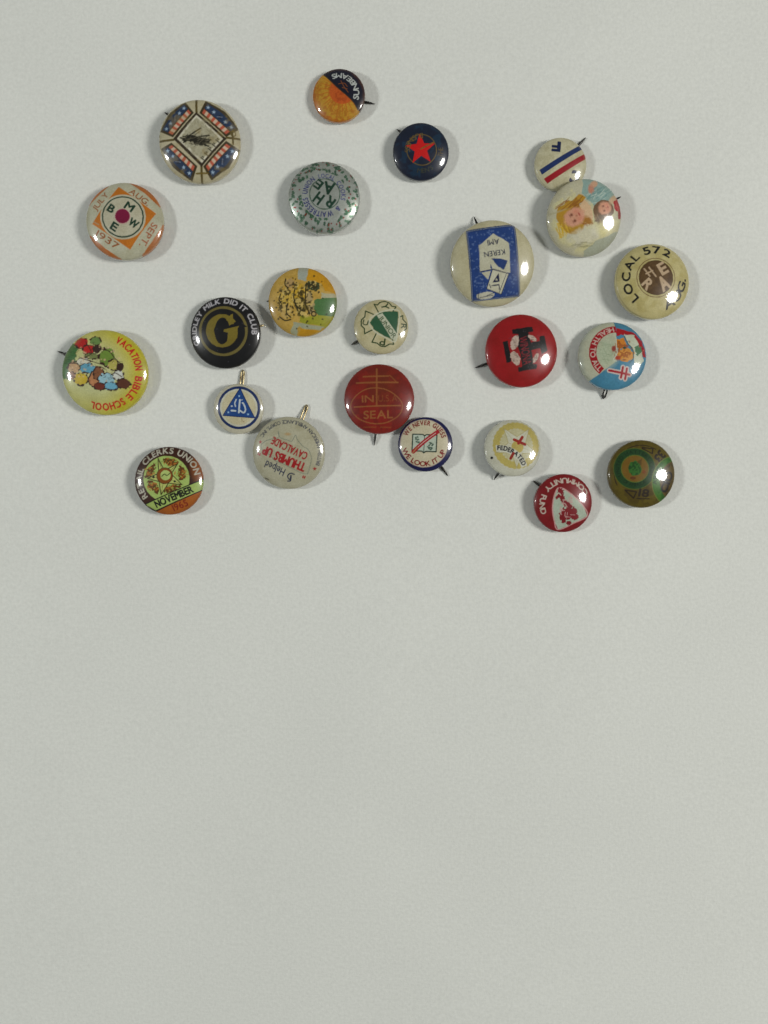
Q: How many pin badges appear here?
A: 23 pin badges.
